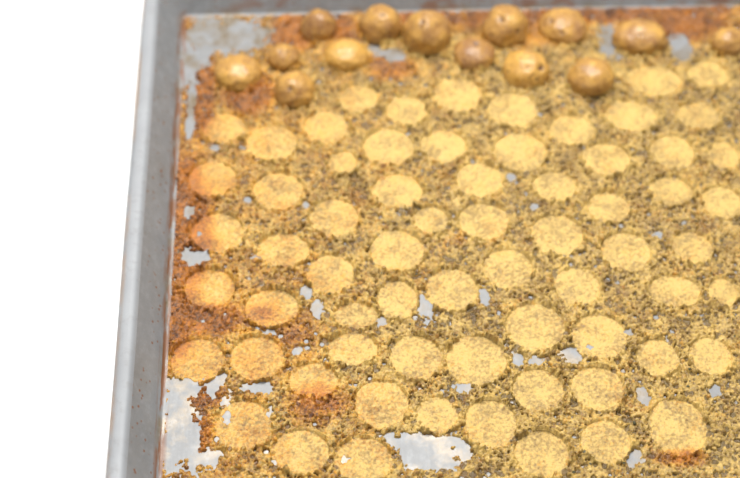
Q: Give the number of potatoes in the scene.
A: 14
